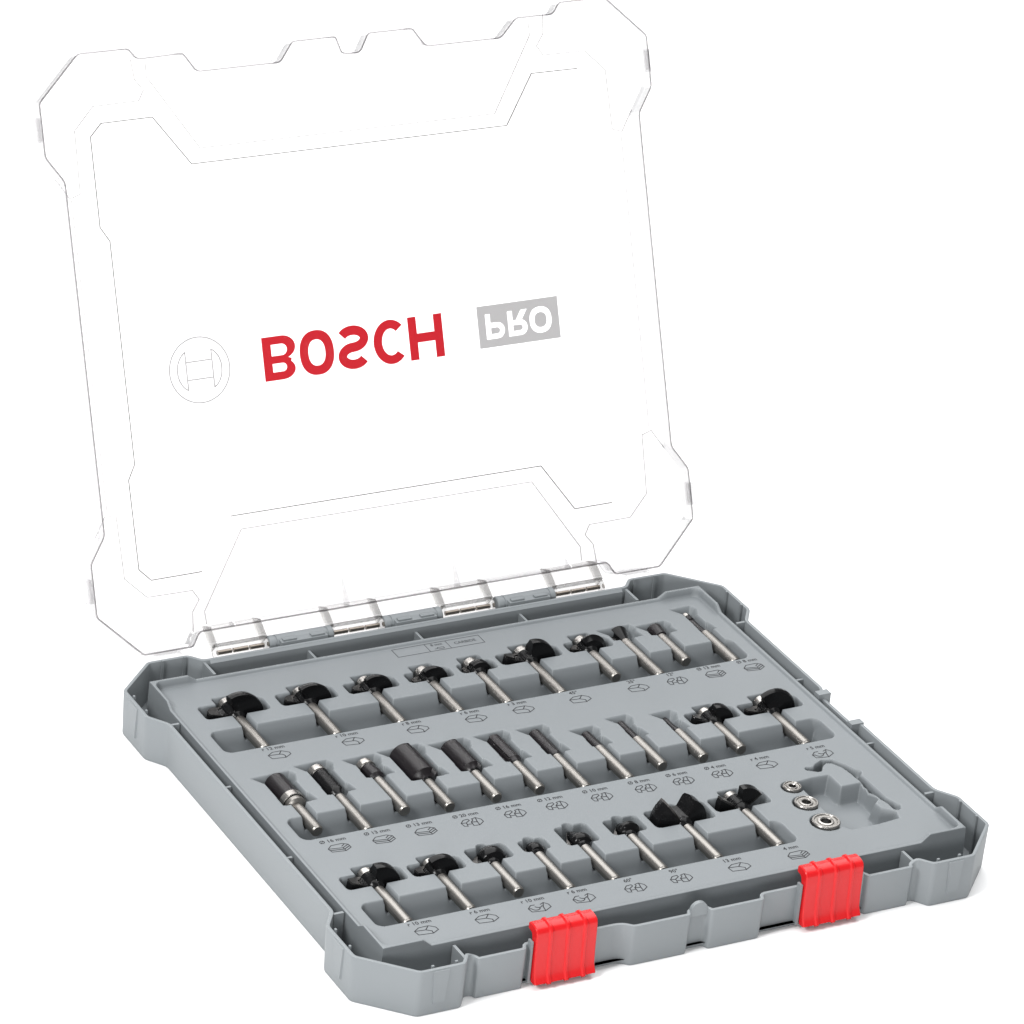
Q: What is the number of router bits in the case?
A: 30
